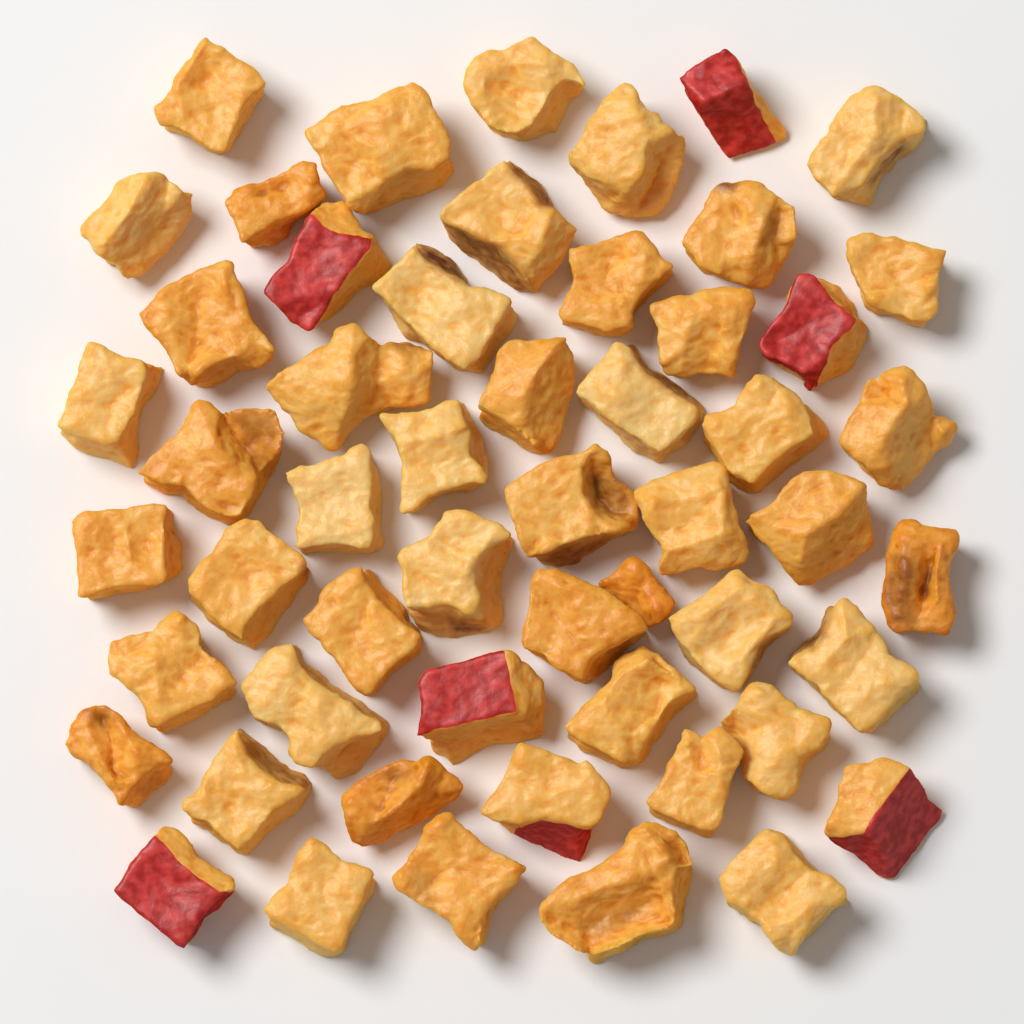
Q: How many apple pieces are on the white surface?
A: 54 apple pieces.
